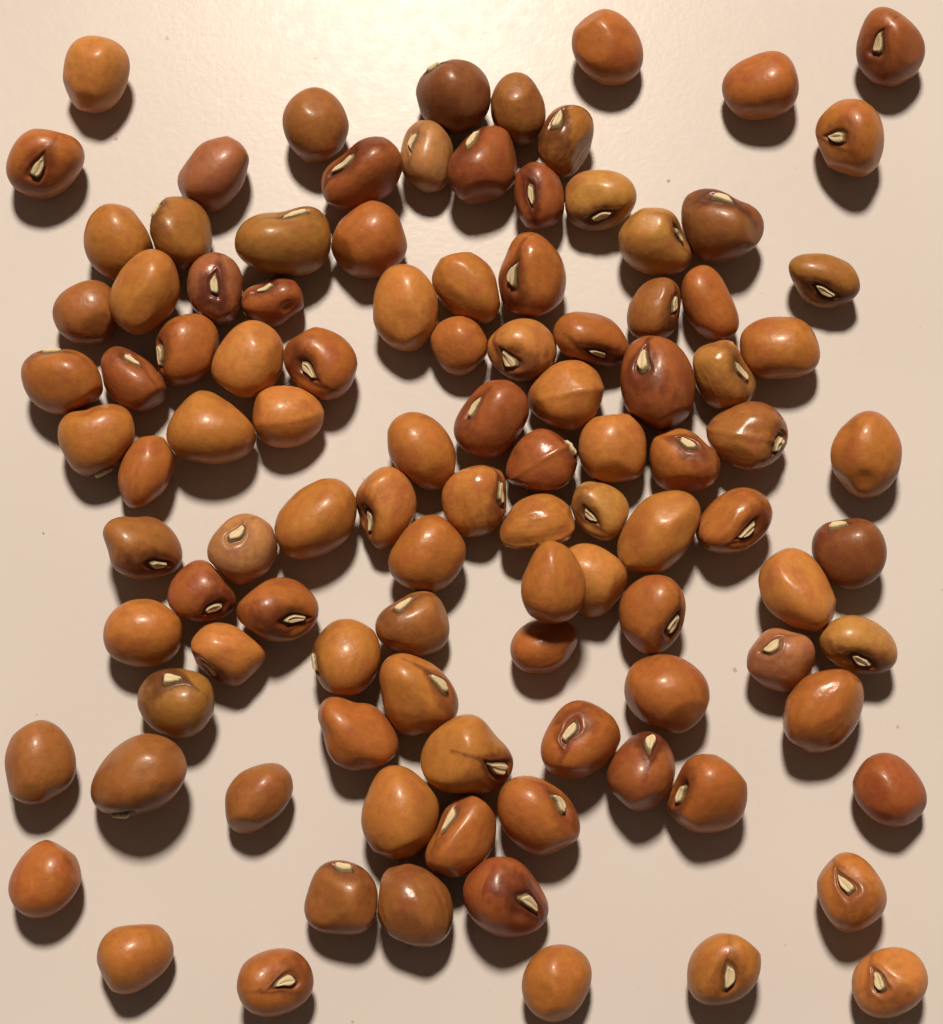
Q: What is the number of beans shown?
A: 105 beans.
